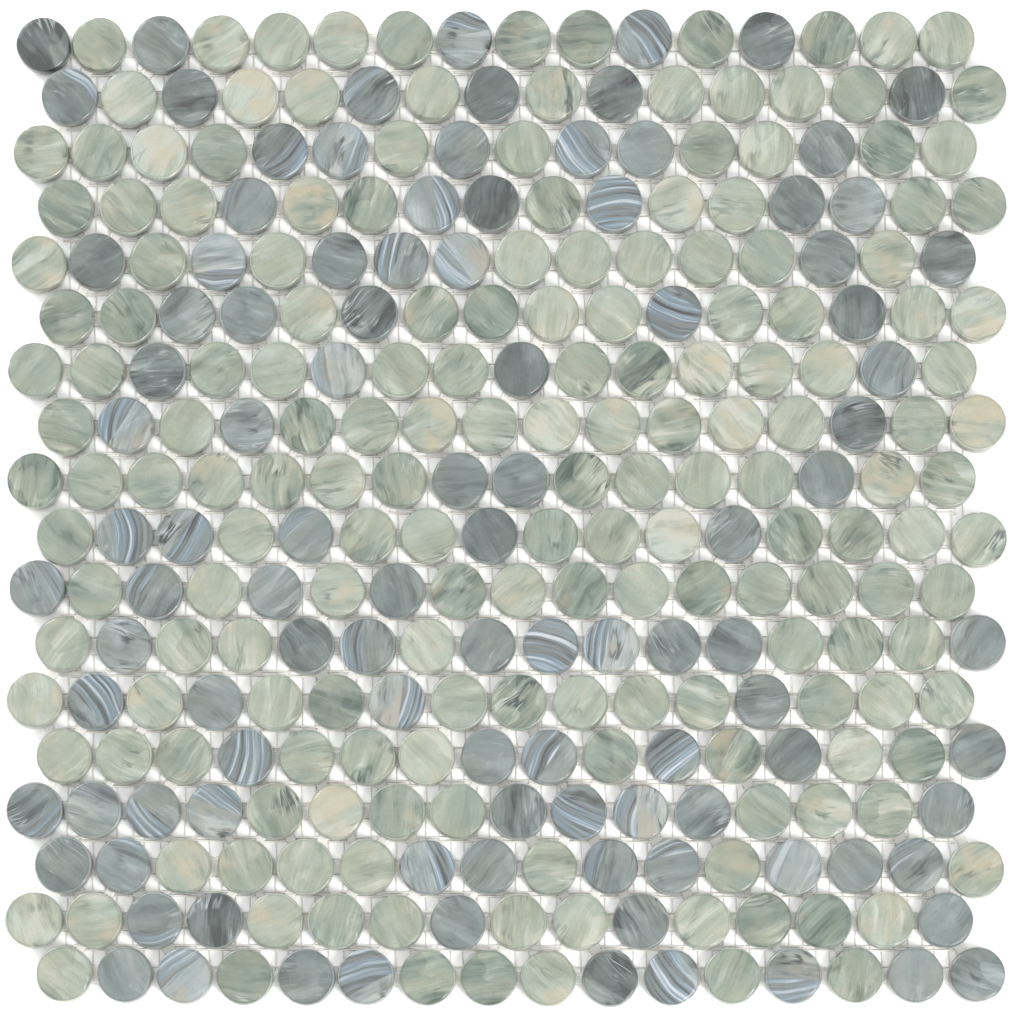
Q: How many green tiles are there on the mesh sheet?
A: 183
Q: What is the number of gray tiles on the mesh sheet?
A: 105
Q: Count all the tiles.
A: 288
